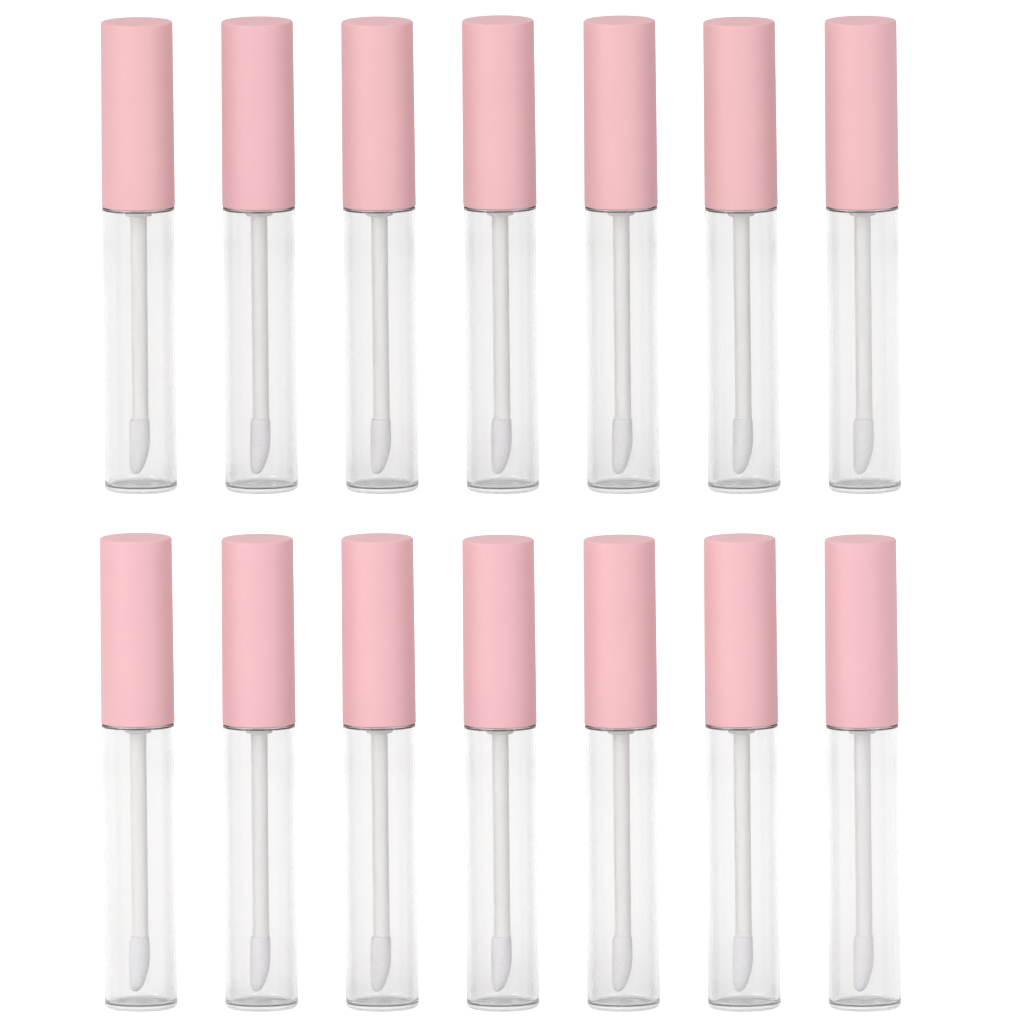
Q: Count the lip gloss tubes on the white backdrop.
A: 14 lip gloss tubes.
